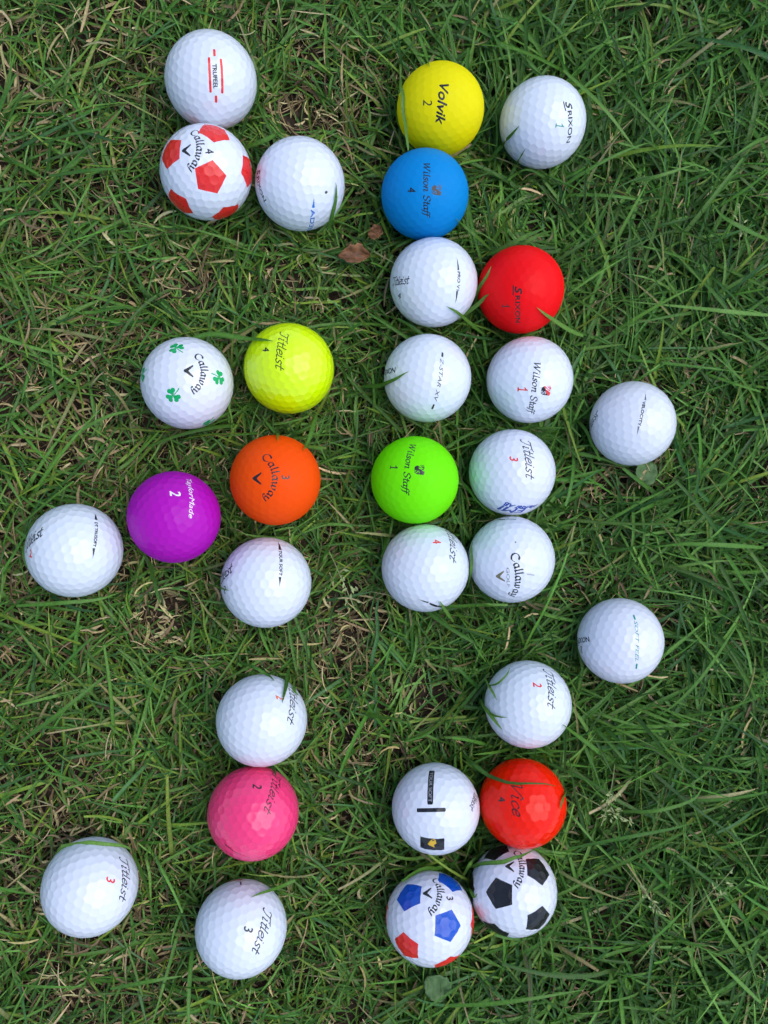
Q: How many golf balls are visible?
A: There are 31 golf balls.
